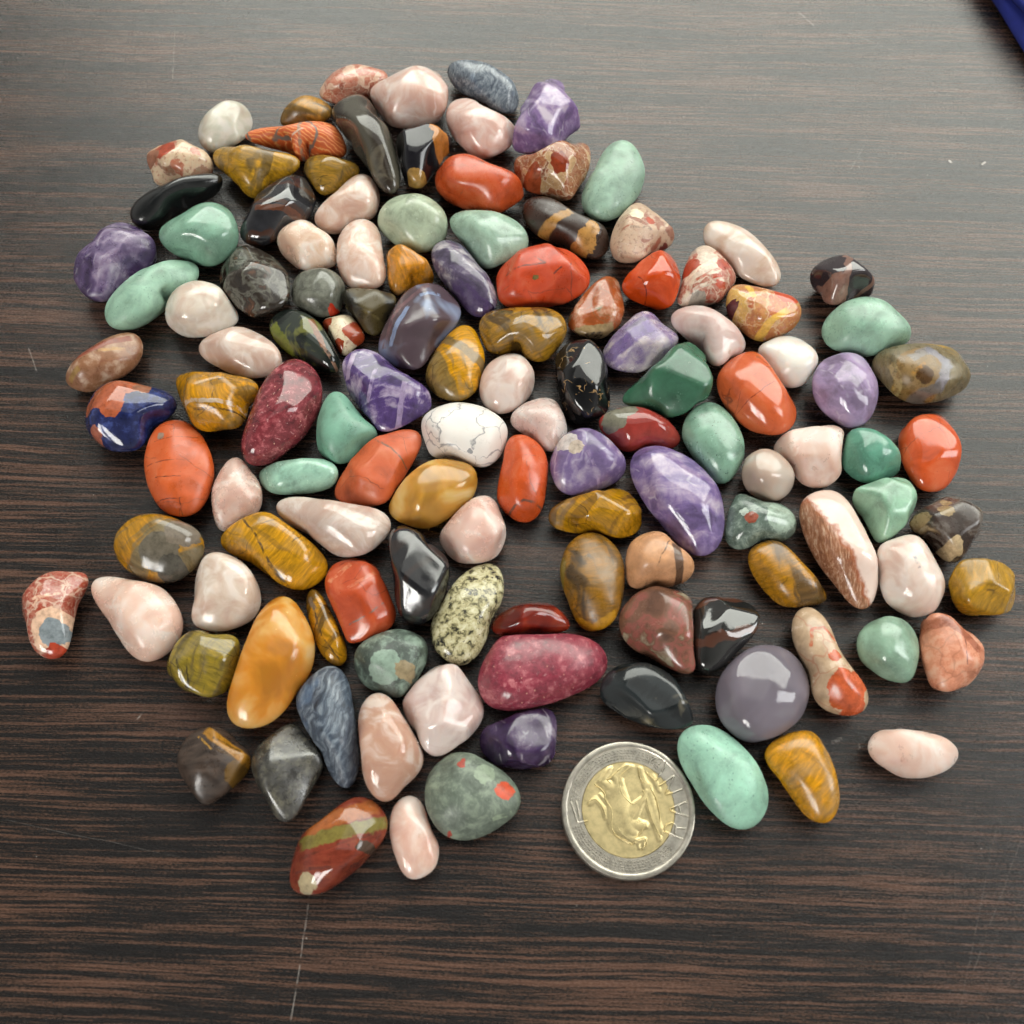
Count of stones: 124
